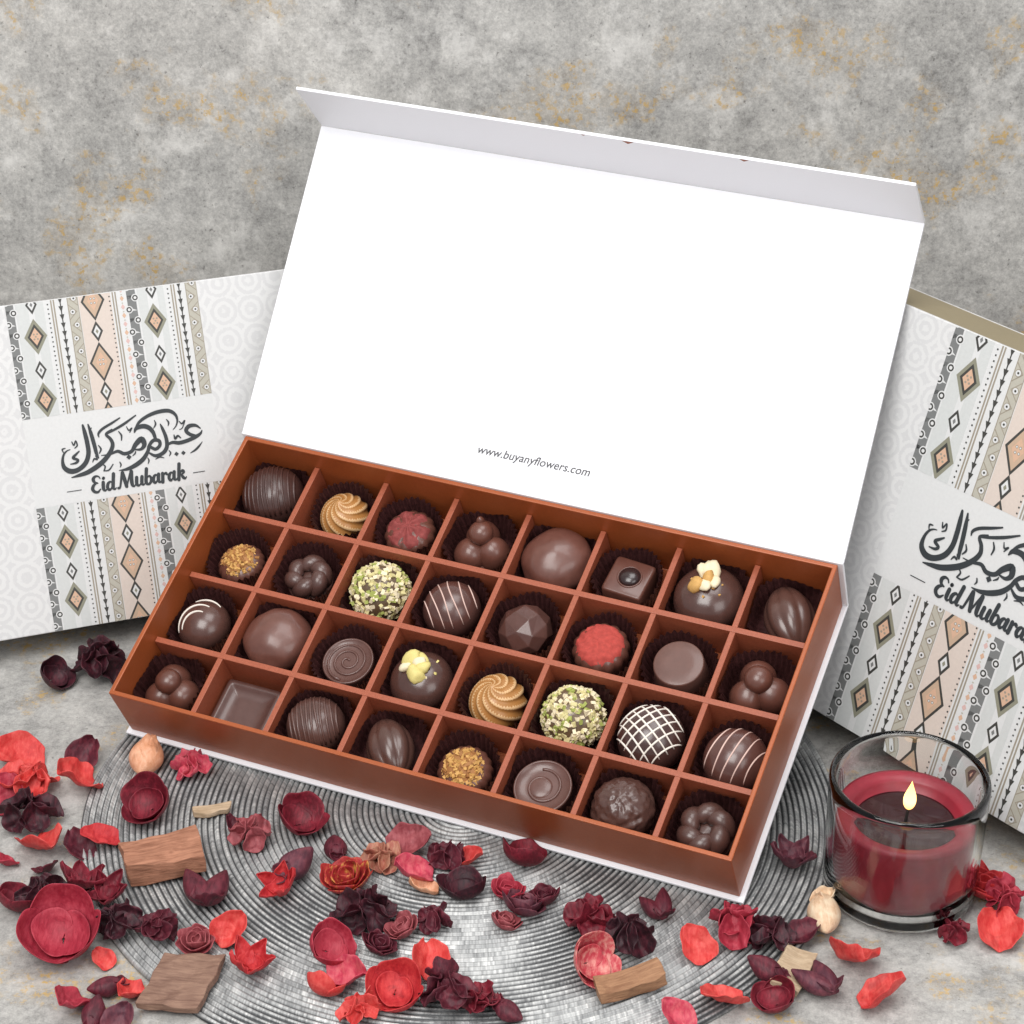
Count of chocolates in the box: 32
